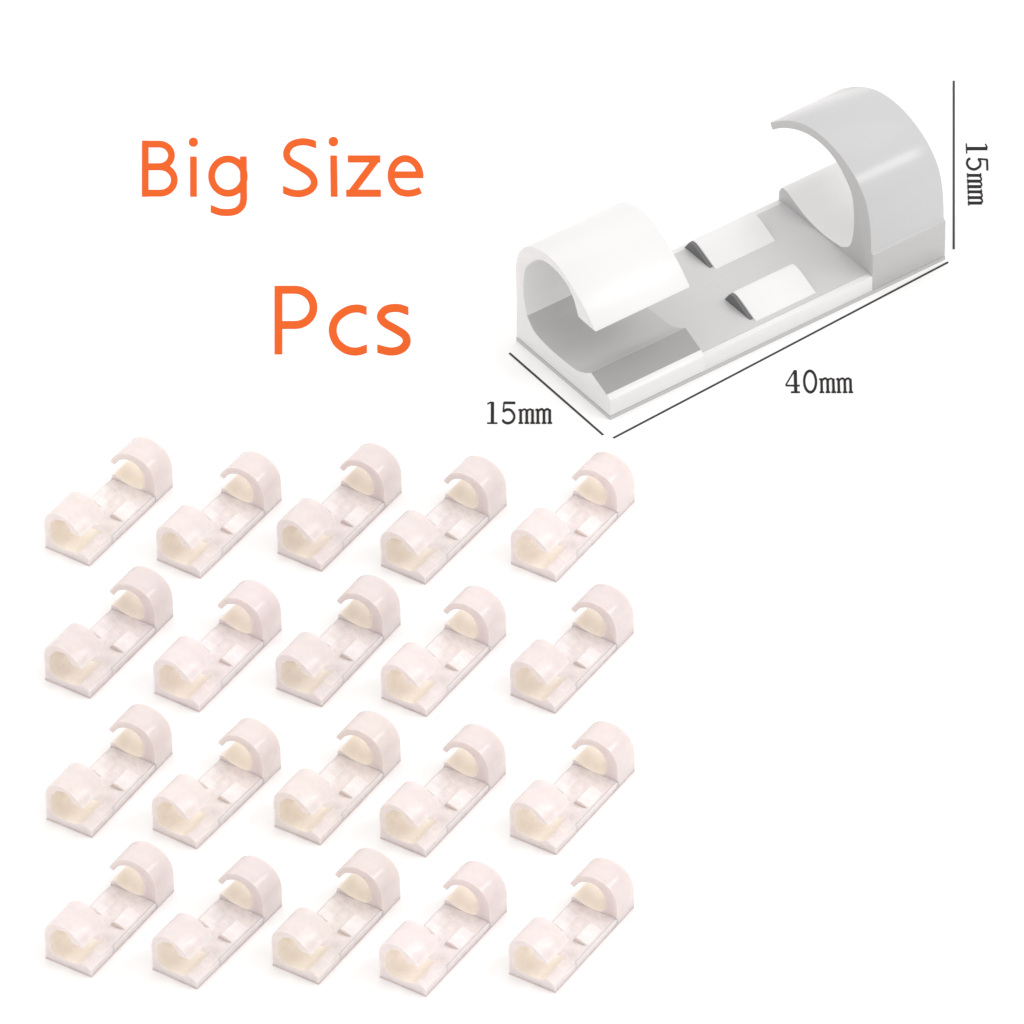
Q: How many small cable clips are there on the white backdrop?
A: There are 20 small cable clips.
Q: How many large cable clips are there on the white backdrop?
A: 1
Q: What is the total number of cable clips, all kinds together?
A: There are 21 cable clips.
